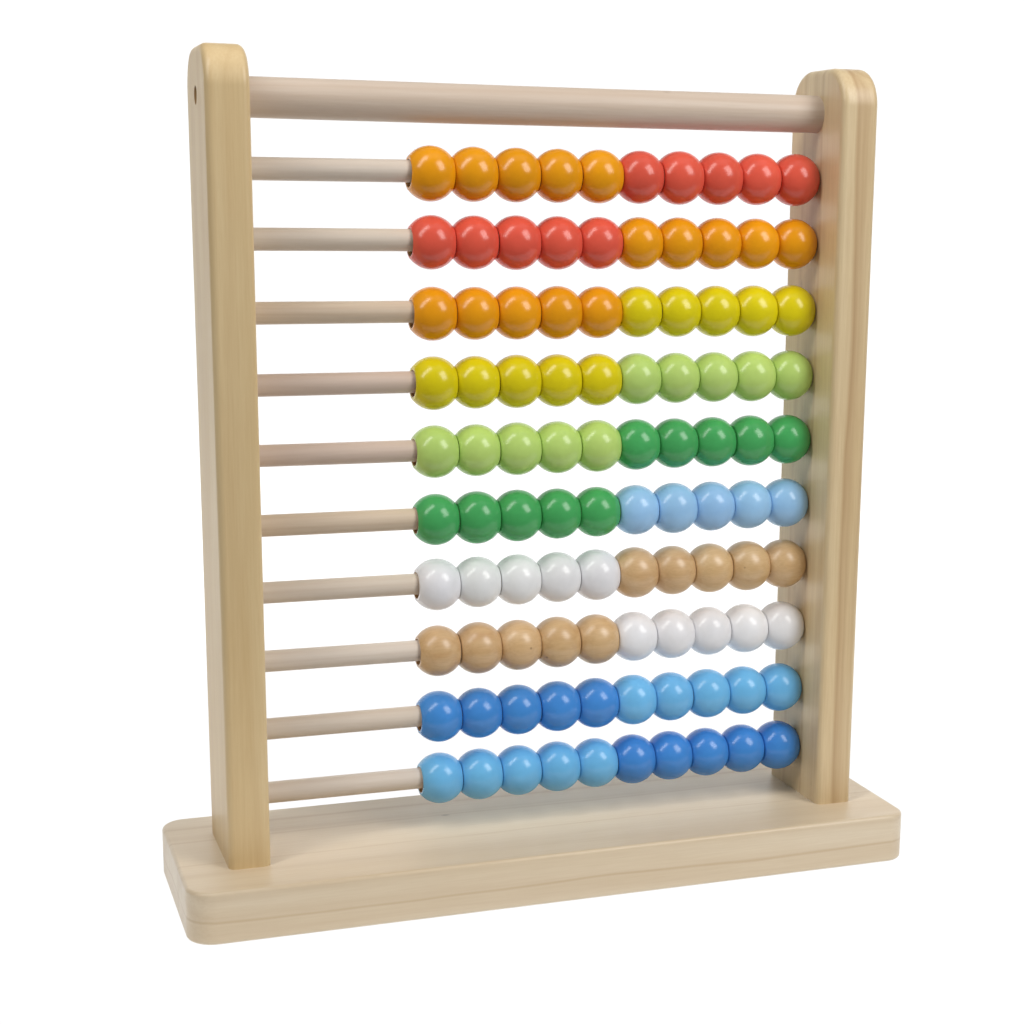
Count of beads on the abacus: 100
